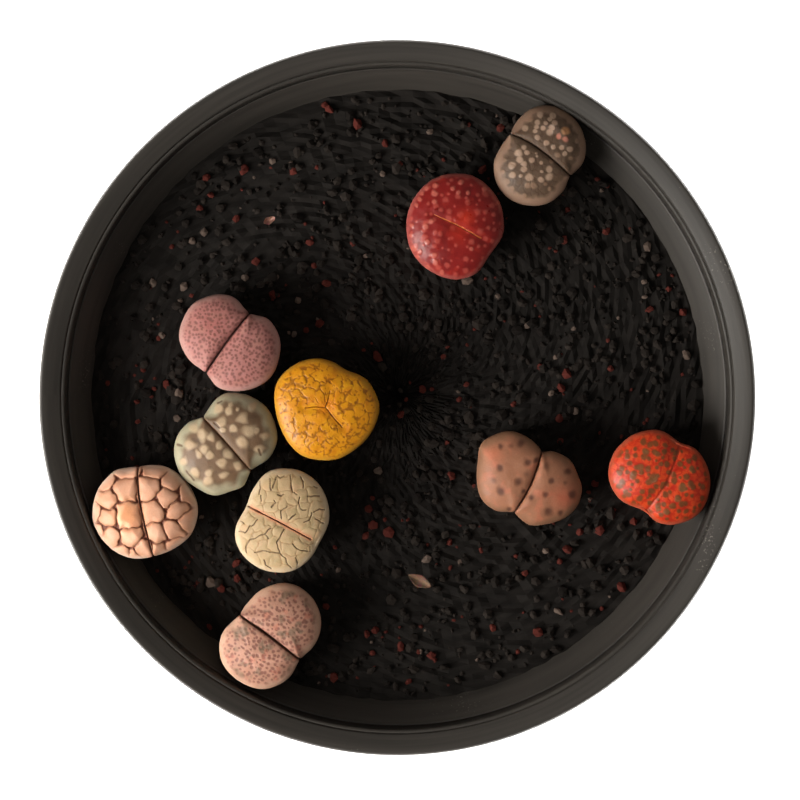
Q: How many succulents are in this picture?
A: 10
